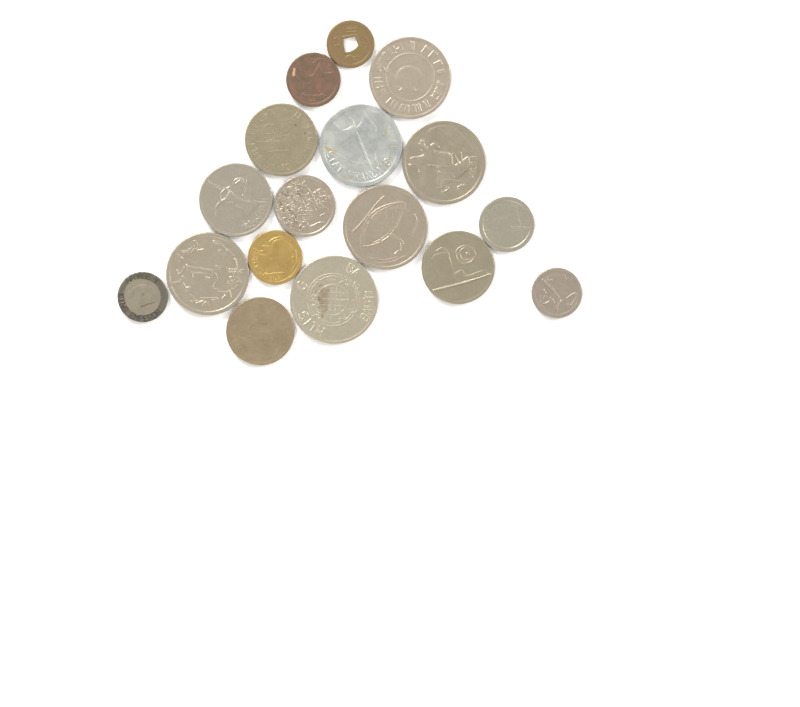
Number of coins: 17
